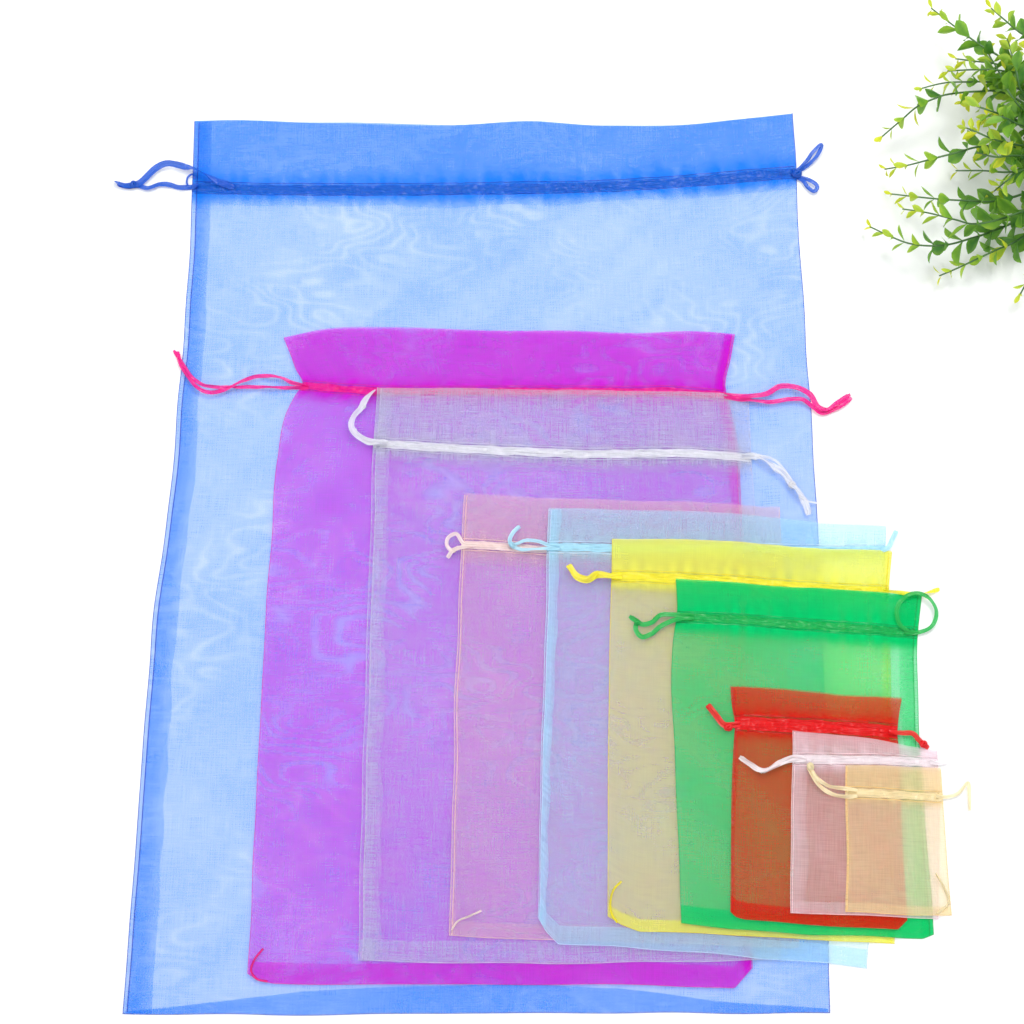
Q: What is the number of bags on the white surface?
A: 10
